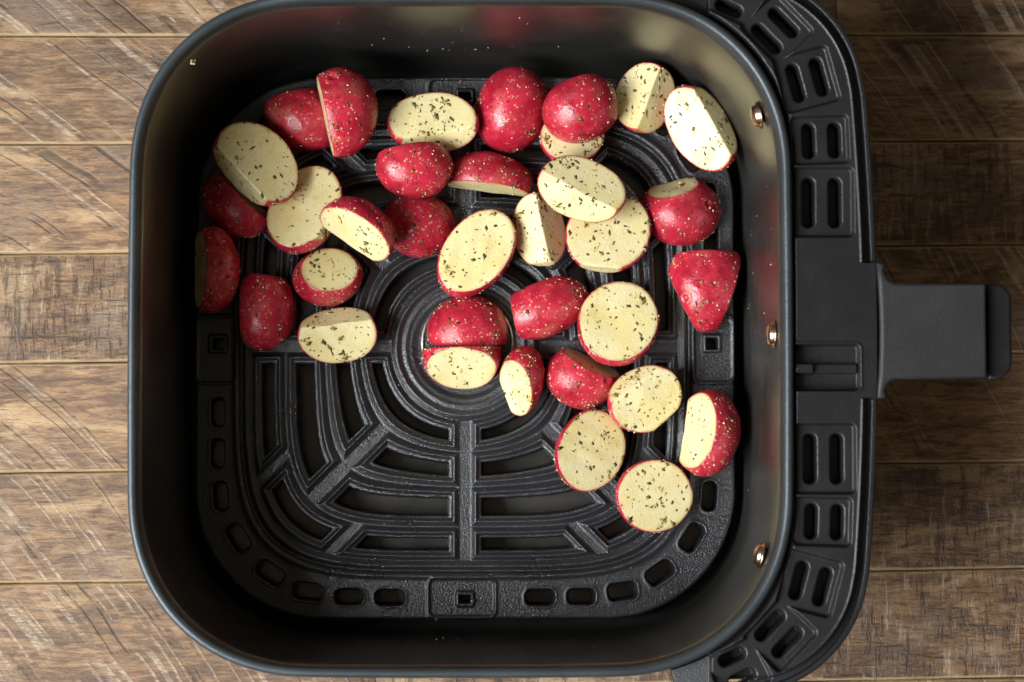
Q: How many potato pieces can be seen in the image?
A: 35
